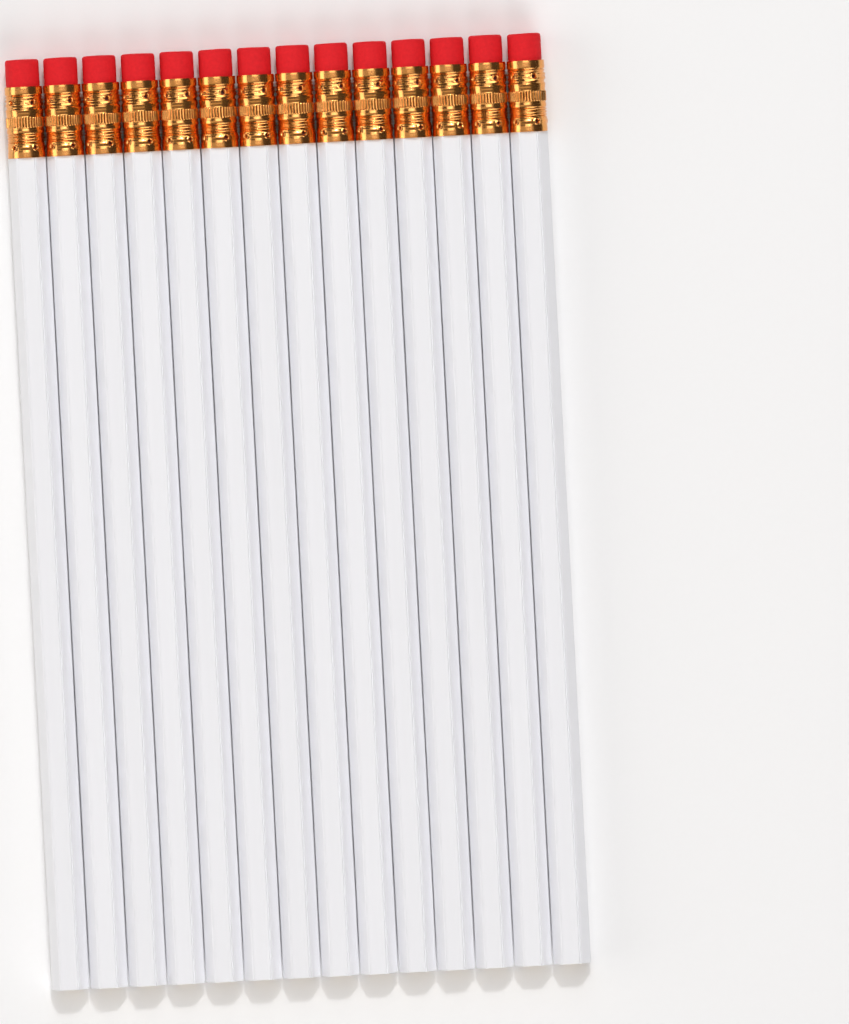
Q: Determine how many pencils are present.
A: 14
